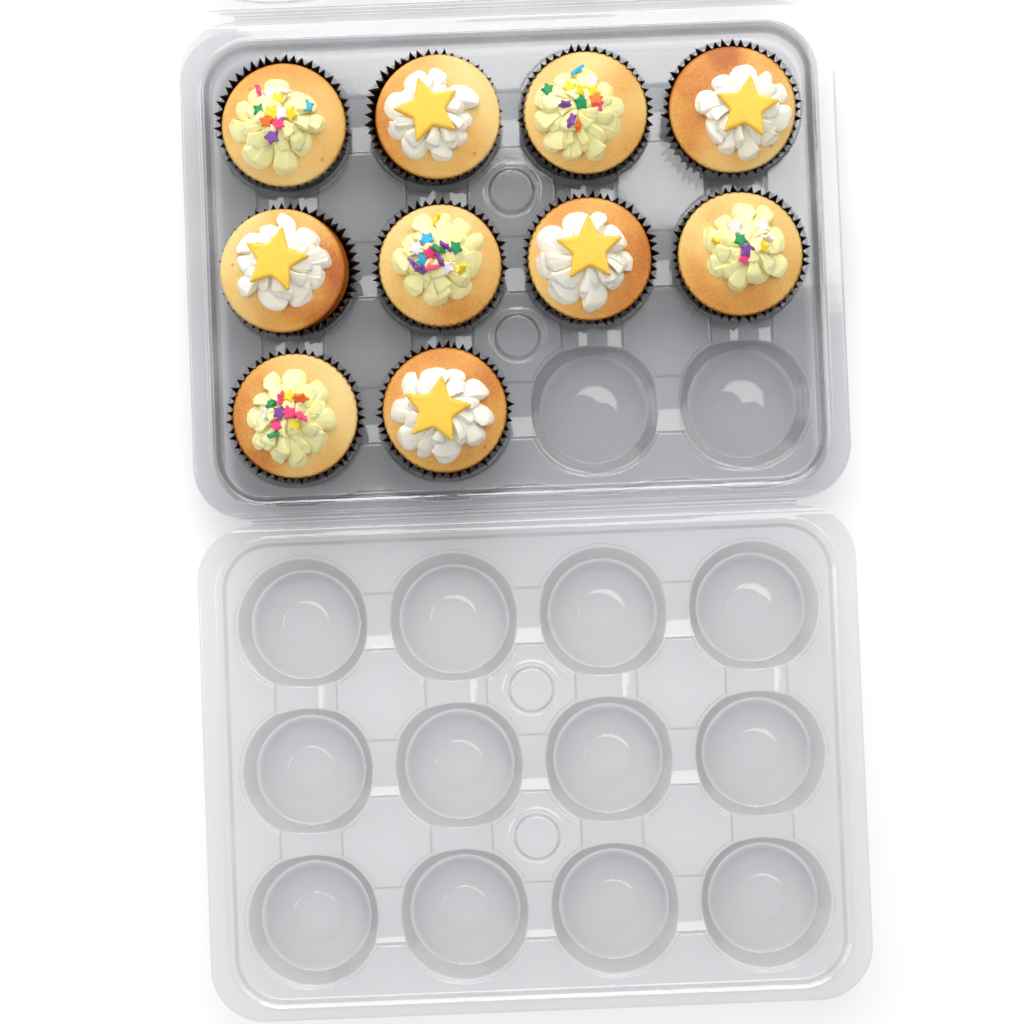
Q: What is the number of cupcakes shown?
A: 10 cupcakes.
